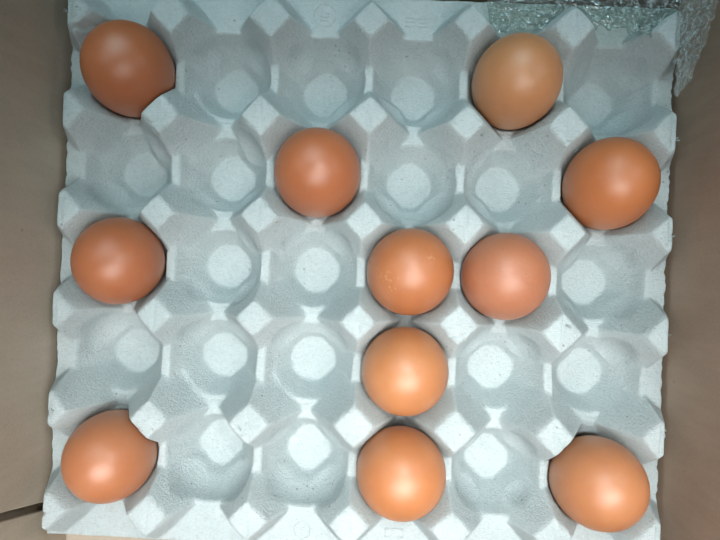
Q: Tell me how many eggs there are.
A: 11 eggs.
